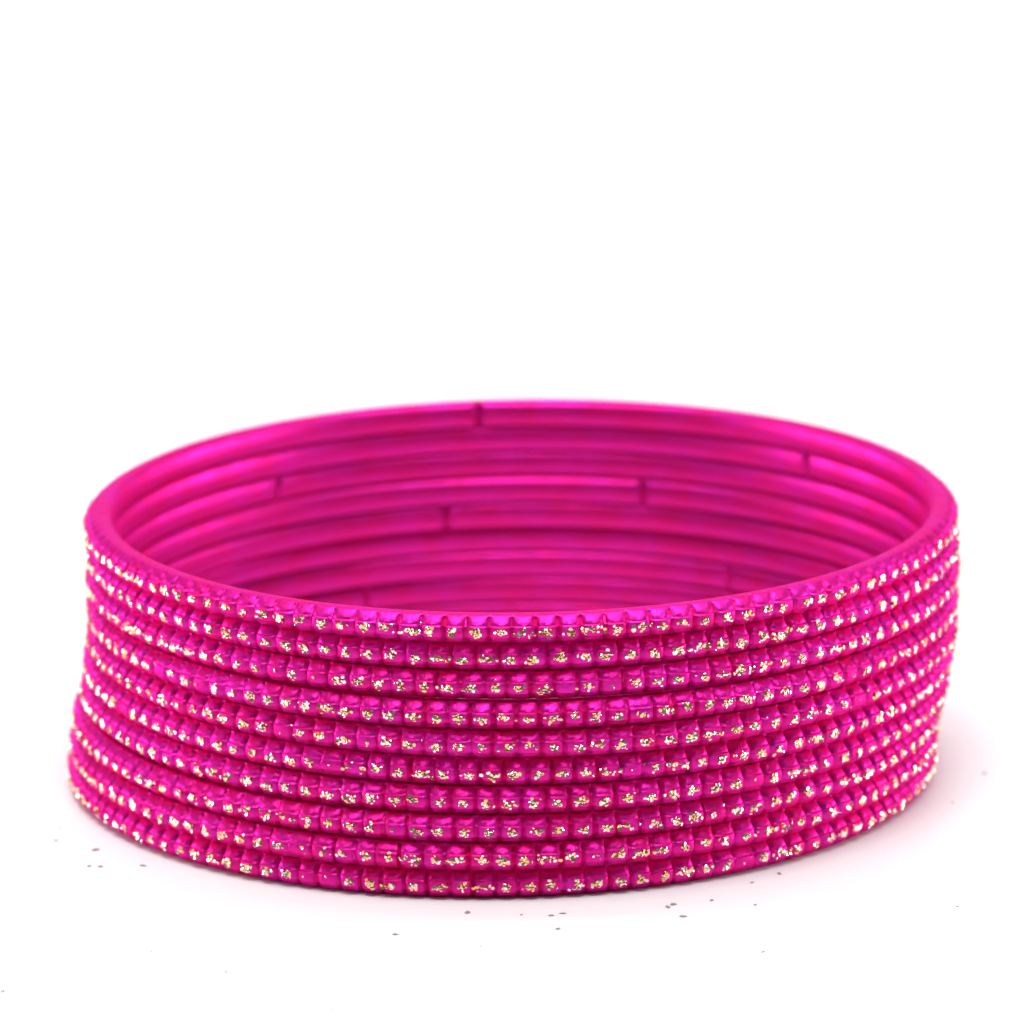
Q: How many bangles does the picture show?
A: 10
